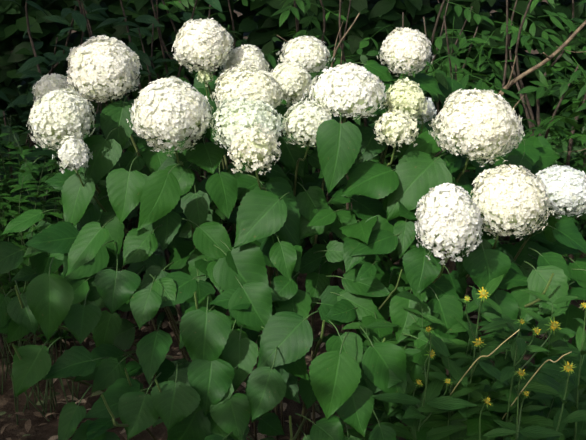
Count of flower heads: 23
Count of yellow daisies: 15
